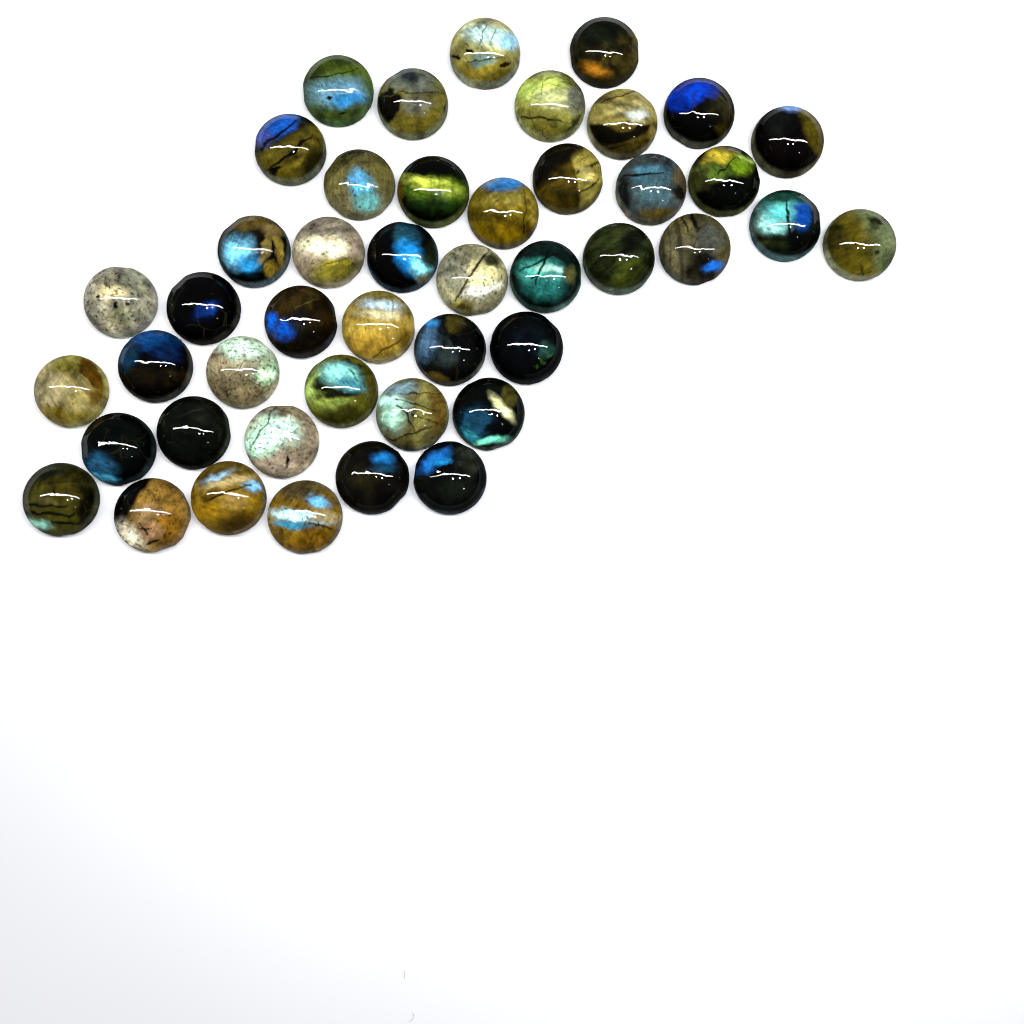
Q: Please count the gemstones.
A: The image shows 45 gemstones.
